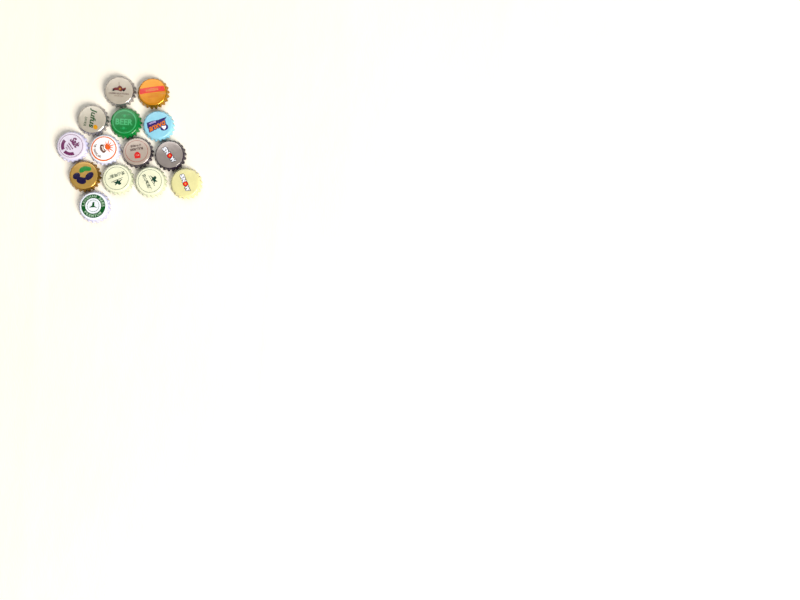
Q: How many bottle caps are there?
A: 14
